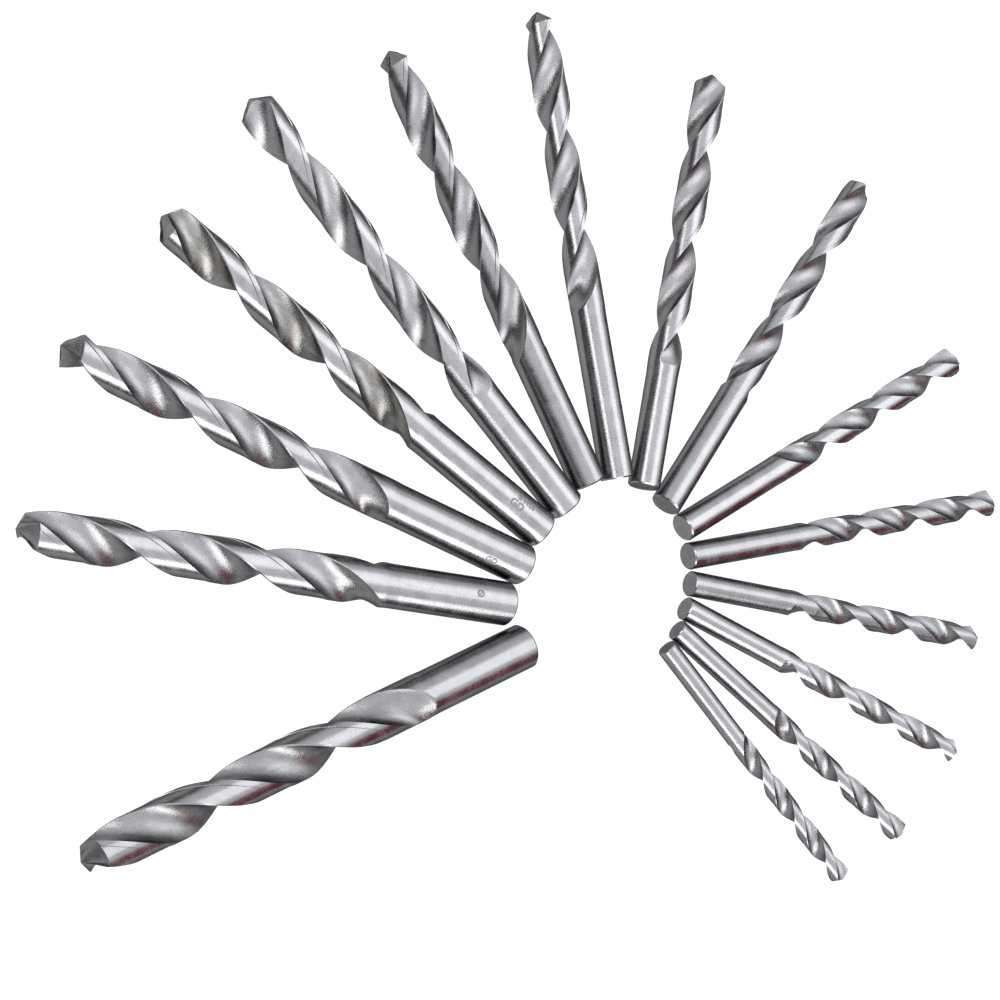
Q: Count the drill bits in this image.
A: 15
